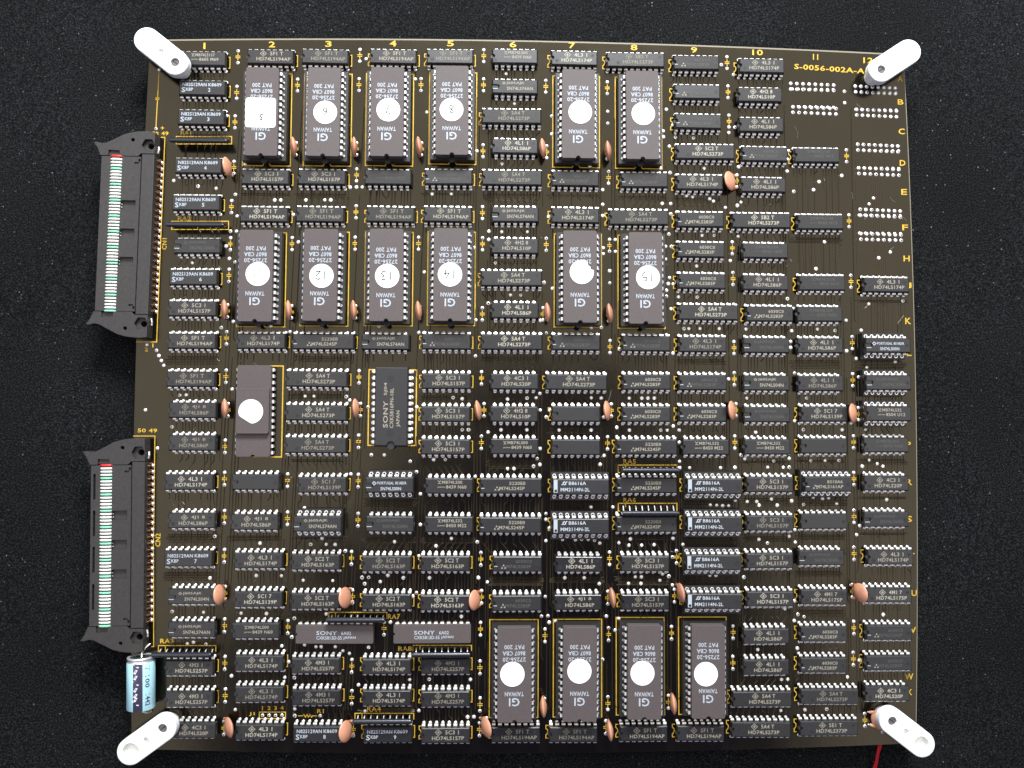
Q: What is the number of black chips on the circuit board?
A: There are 181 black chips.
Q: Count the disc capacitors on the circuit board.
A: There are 32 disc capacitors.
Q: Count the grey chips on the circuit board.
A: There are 19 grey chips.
